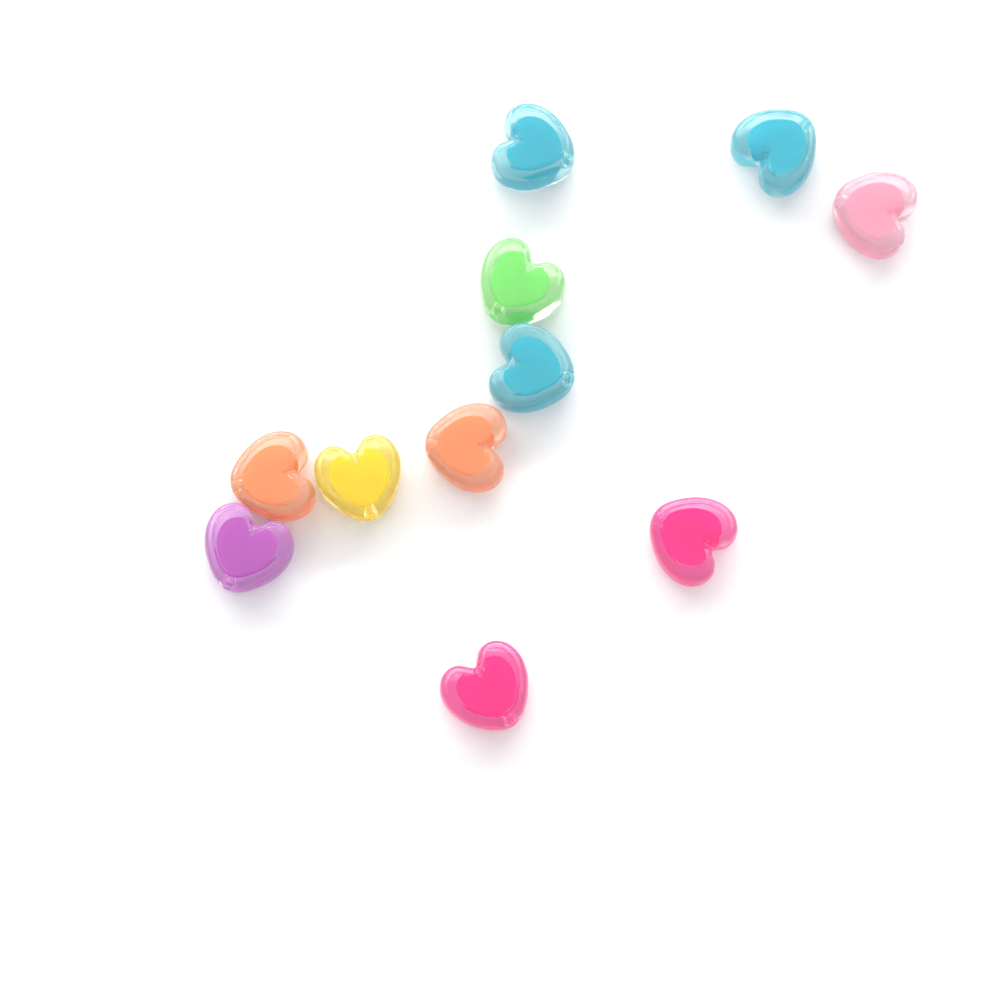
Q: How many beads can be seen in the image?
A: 11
